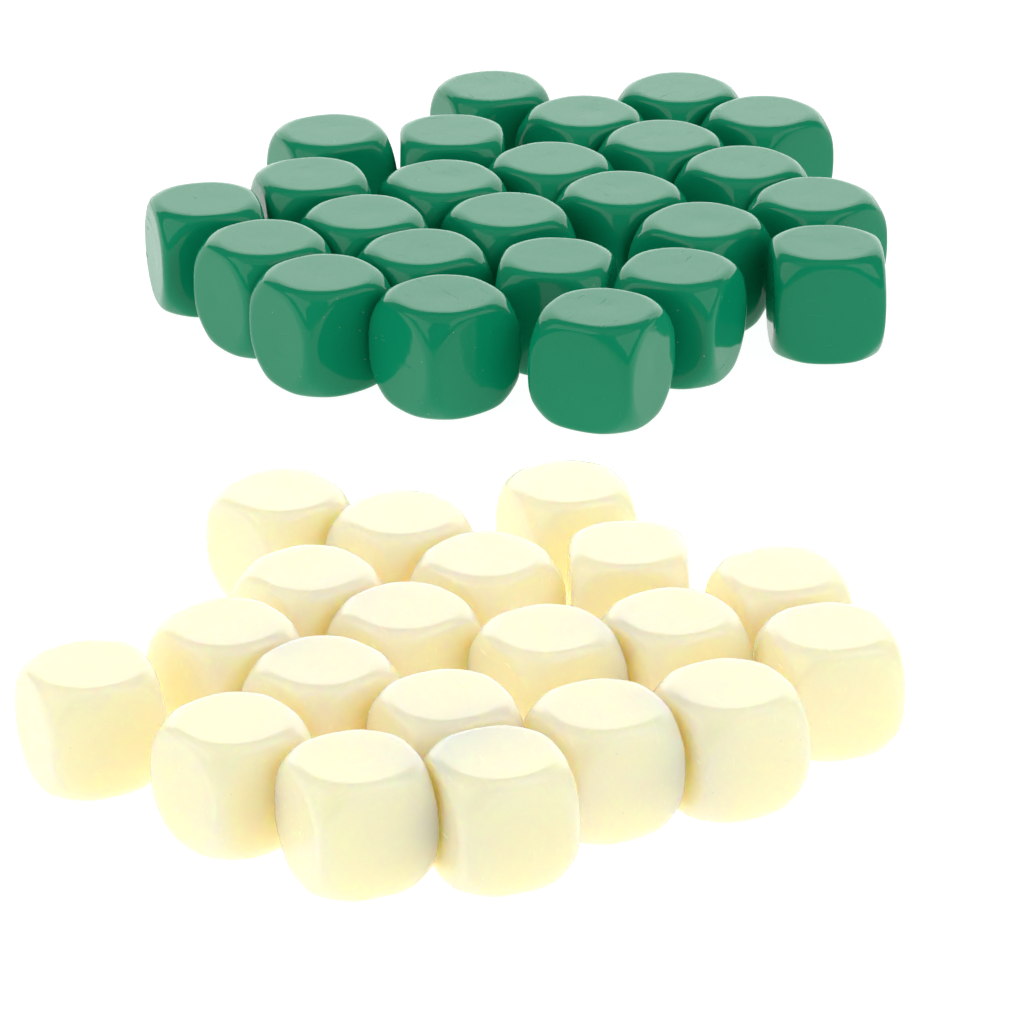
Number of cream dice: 20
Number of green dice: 25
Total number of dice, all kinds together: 45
